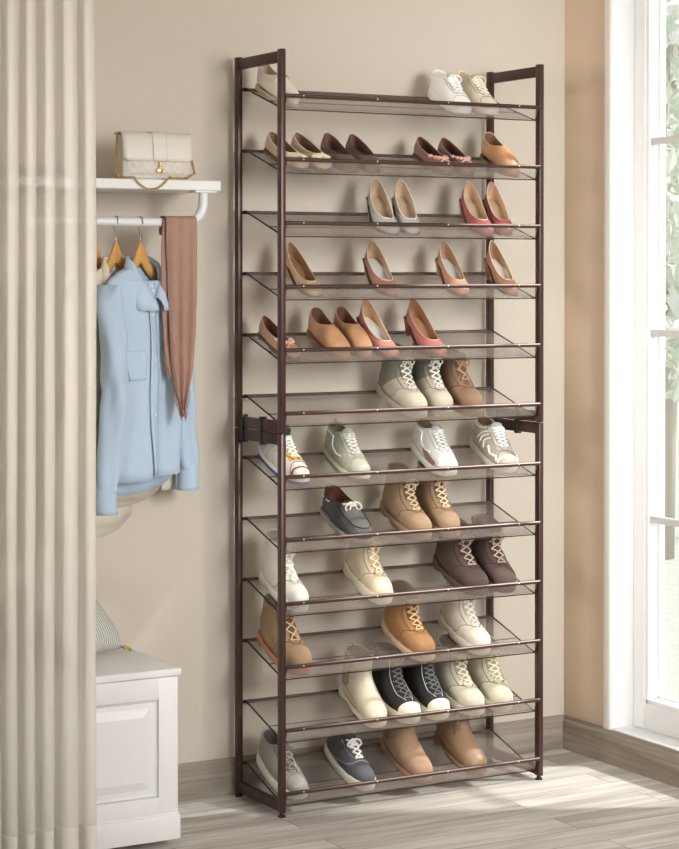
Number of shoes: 49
